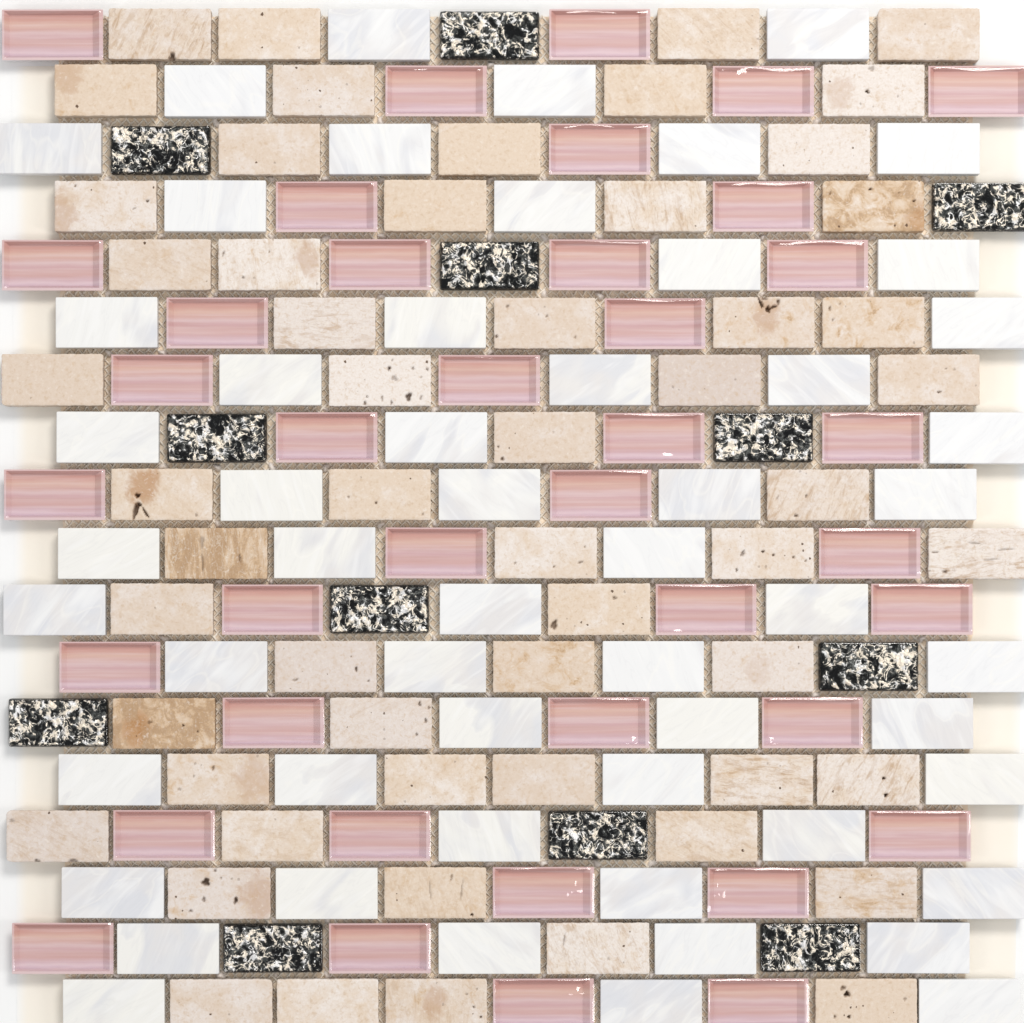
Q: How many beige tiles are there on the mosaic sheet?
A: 56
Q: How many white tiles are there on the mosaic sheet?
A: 55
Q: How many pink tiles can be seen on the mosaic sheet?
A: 39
